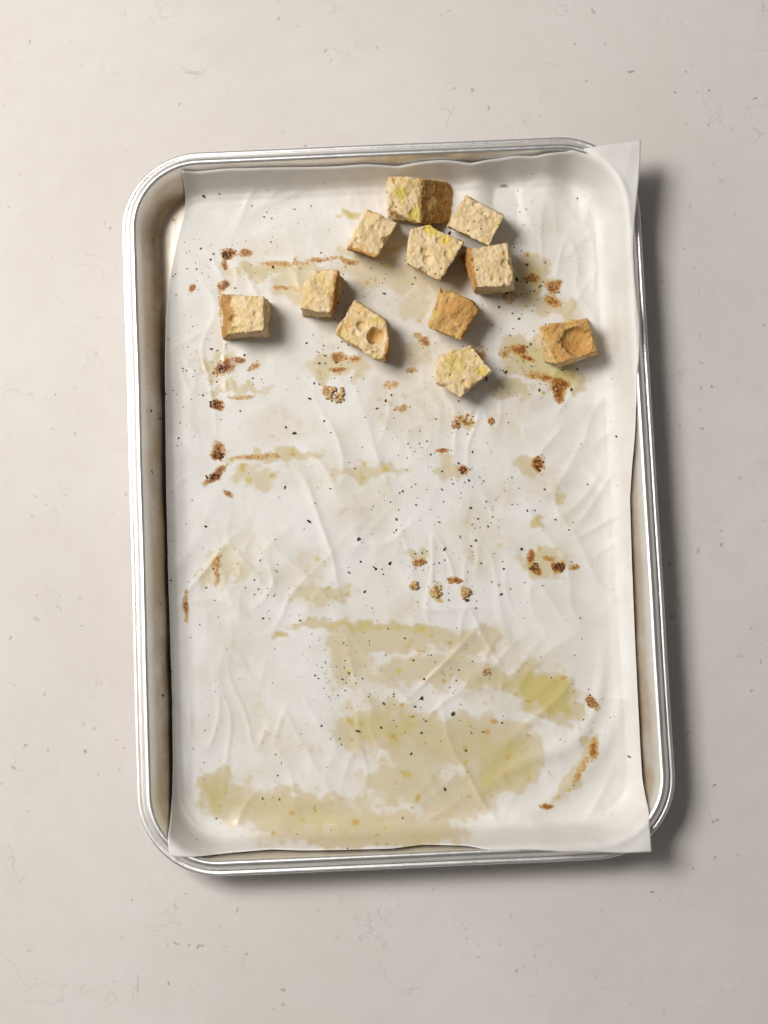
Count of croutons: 11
